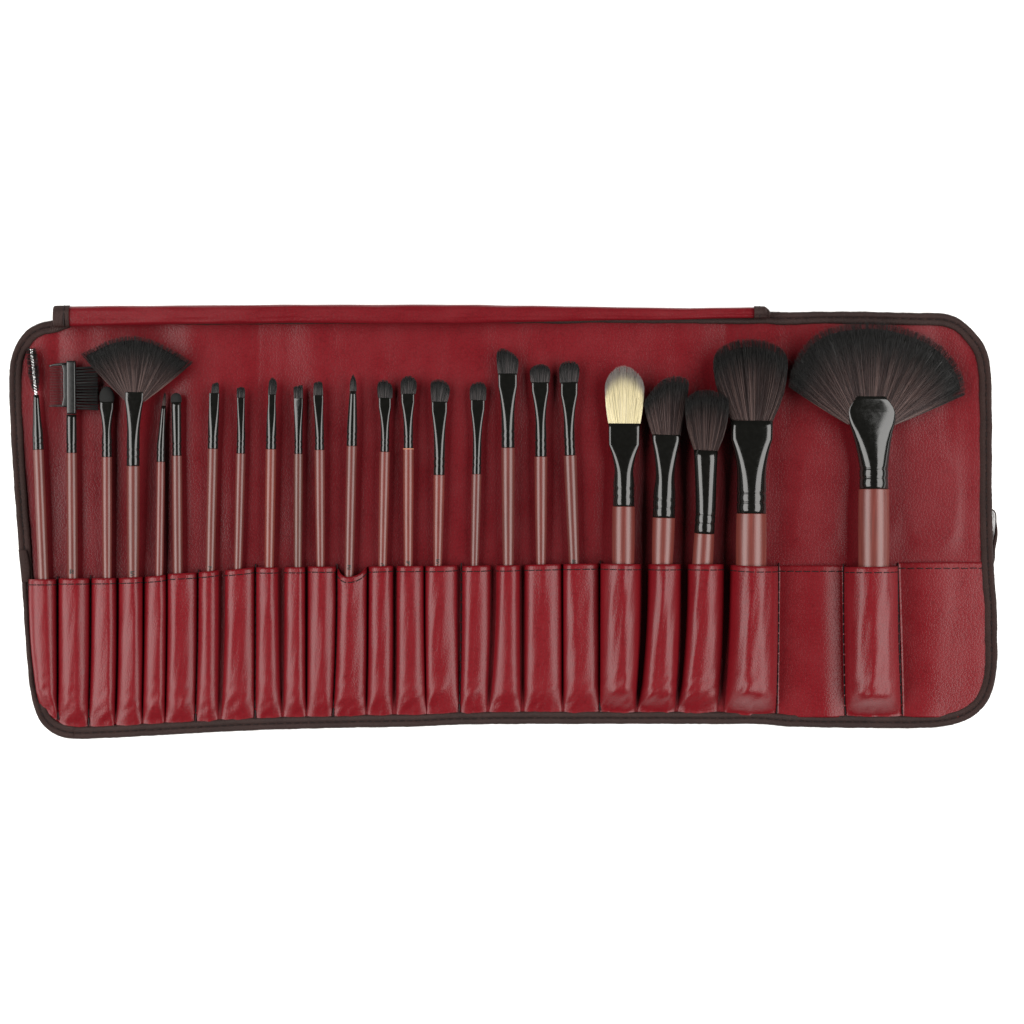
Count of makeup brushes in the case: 24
